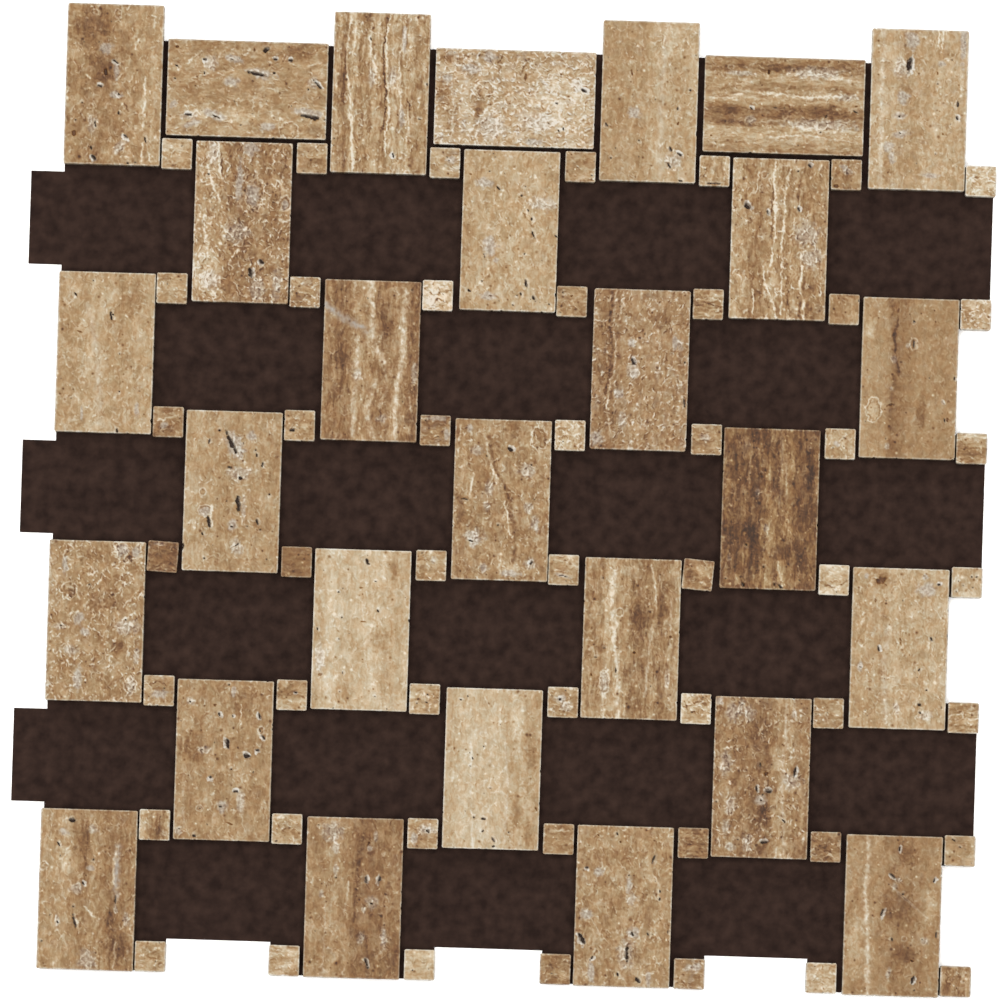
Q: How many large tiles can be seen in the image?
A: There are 28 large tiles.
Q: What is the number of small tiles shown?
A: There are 49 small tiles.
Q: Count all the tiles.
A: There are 77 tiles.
